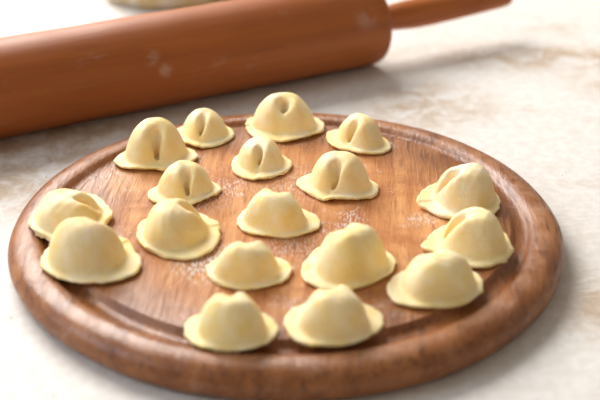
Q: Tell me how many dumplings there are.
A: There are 18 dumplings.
